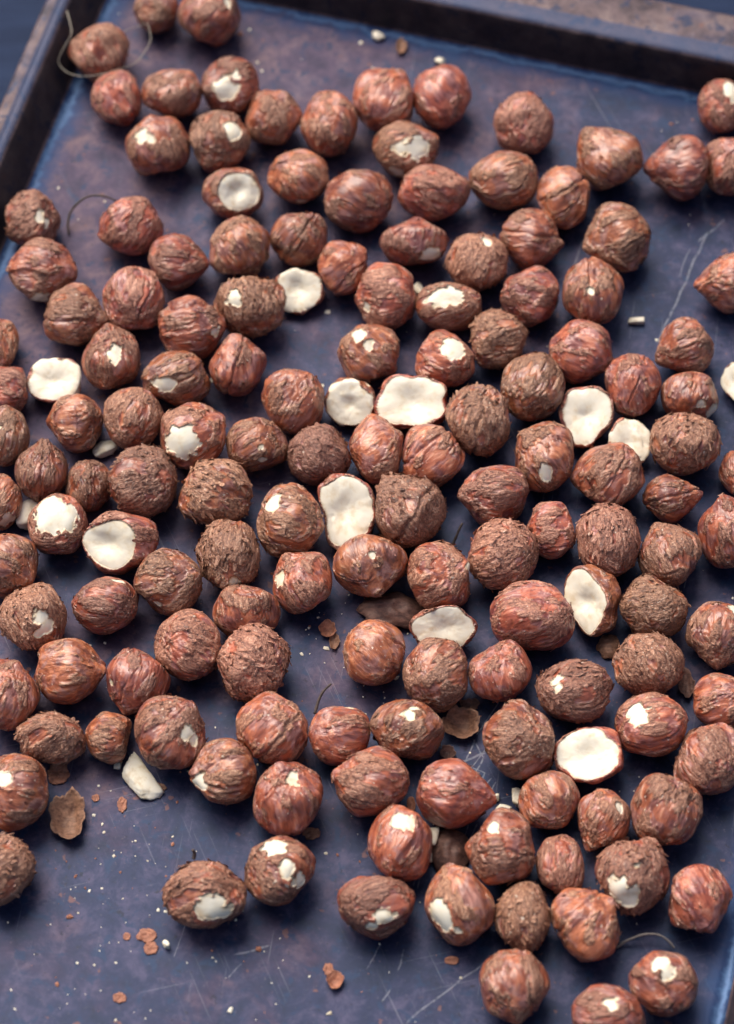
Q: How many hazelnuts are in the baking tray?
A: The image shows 153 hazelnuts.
